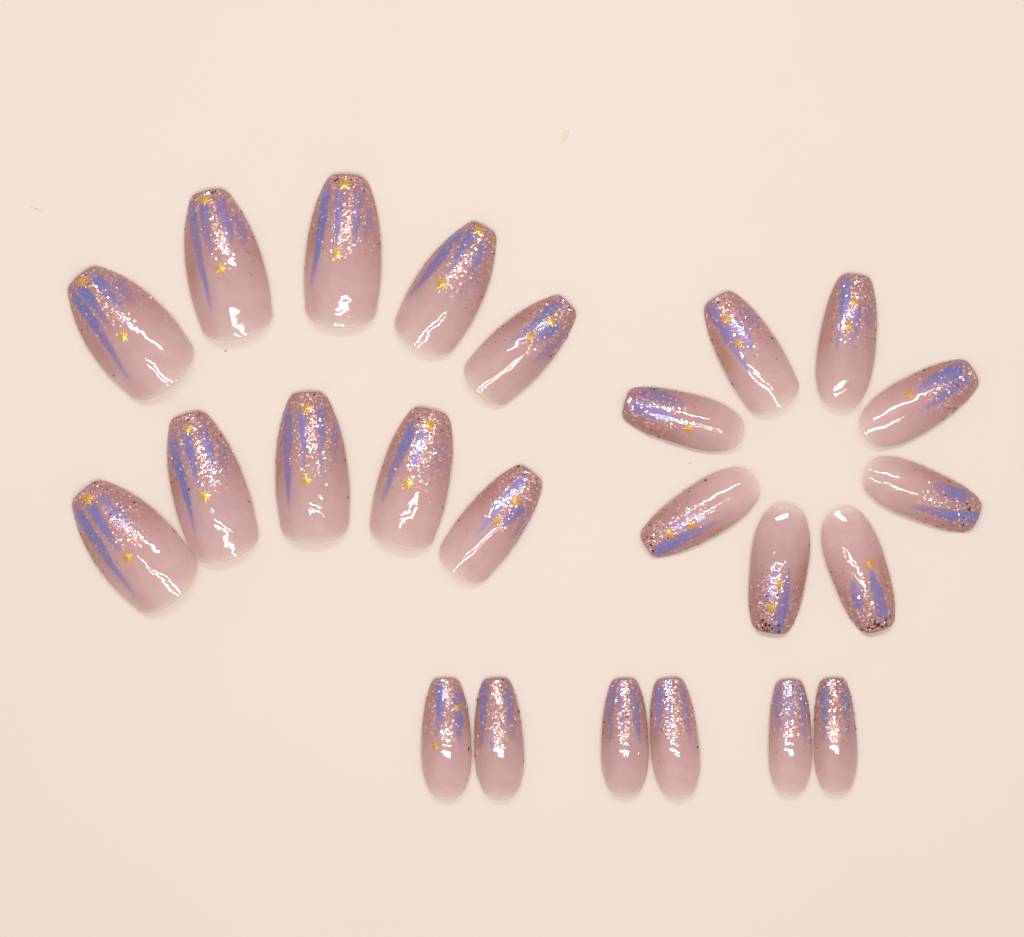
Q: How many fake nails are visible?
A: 24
